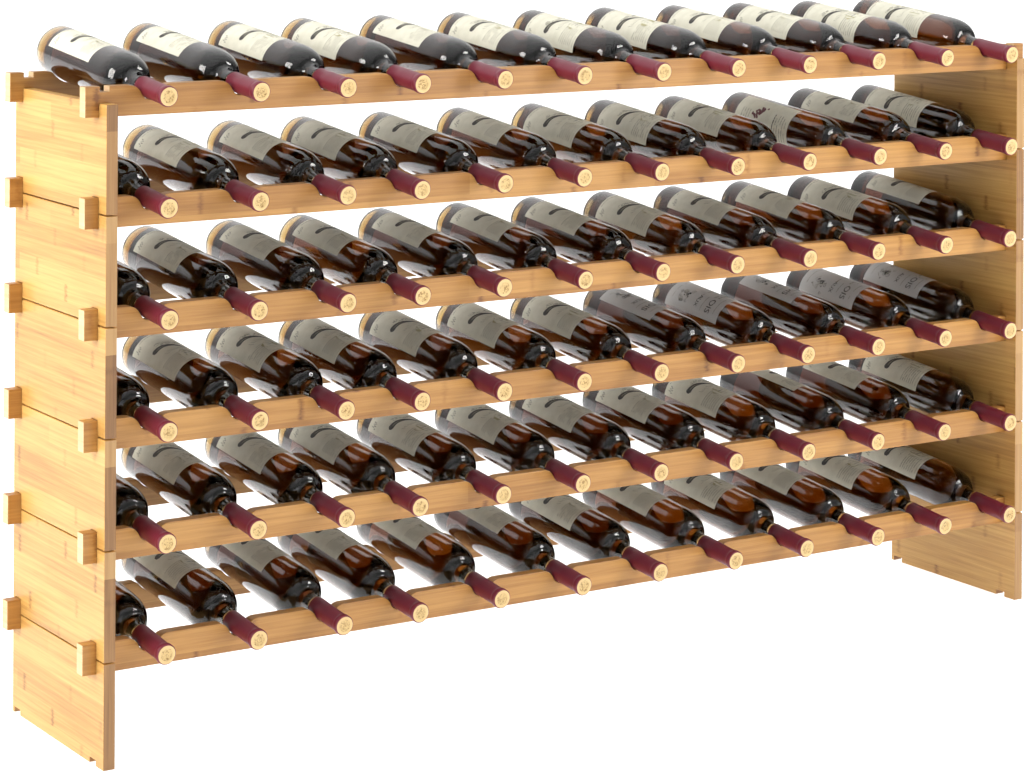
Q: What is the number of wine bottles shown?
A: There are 72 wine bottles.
